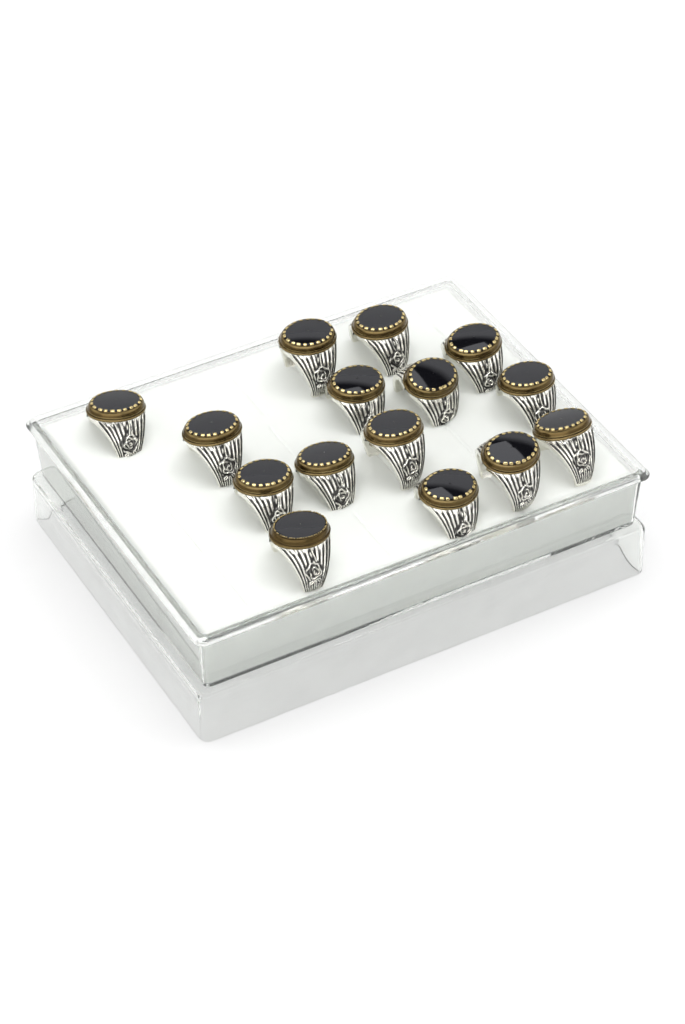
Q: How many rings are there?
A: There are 15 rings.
